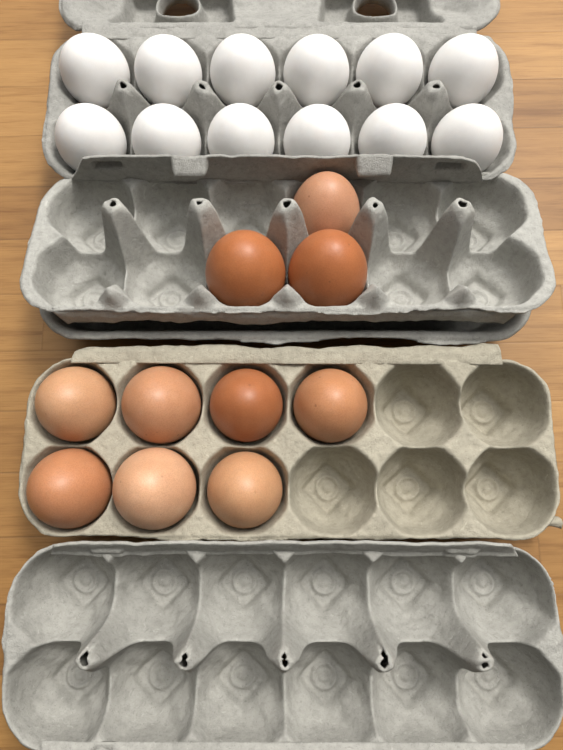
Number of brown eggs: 10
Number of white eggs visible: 12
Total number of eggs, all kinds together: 22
